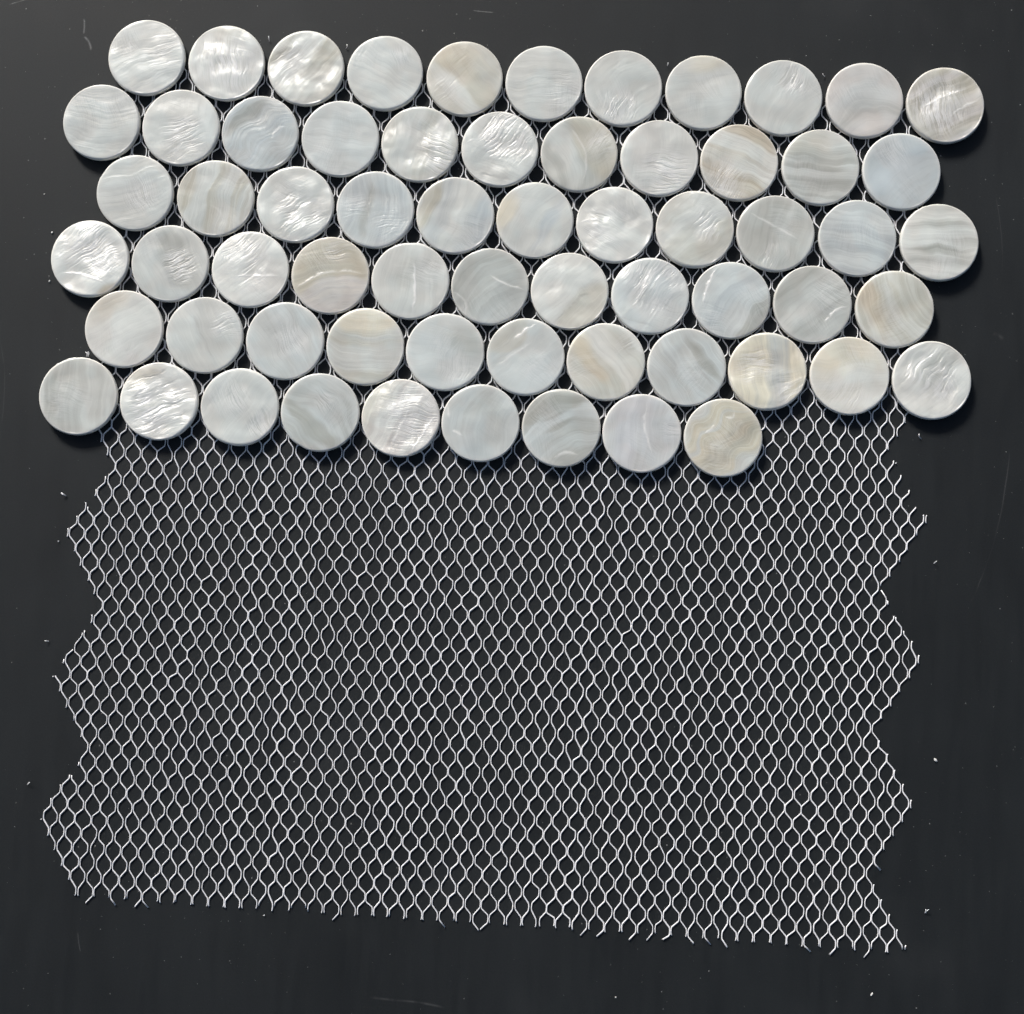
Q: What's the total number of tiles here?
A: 64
